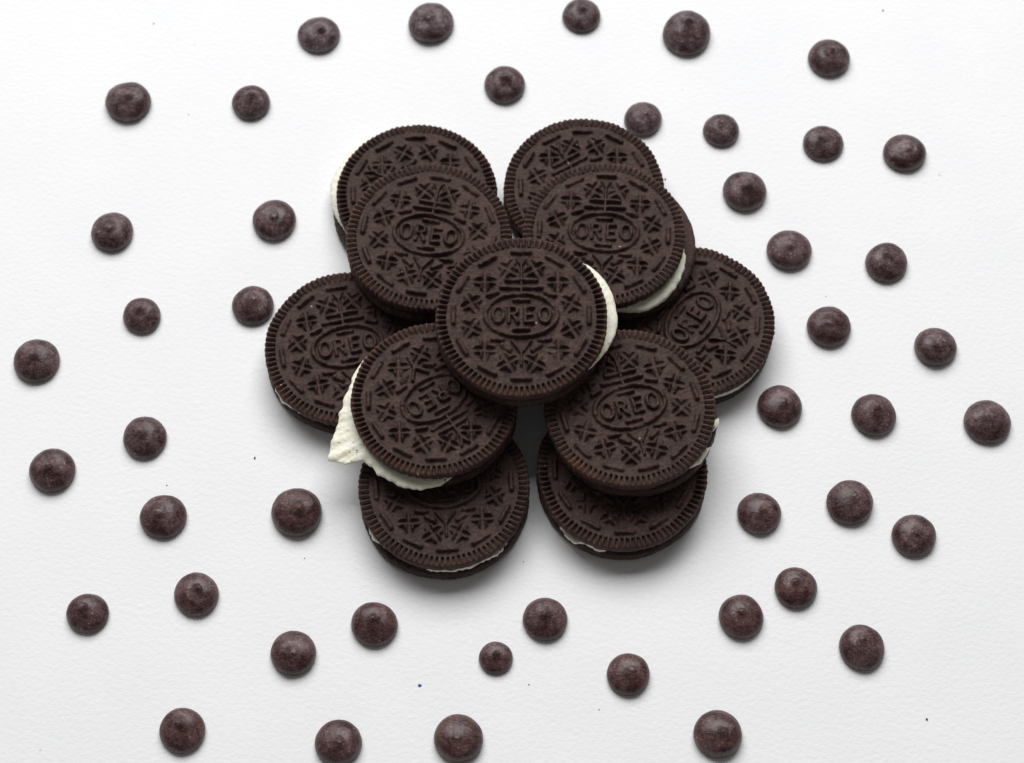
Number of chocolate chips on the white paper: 46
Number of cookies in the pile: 11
